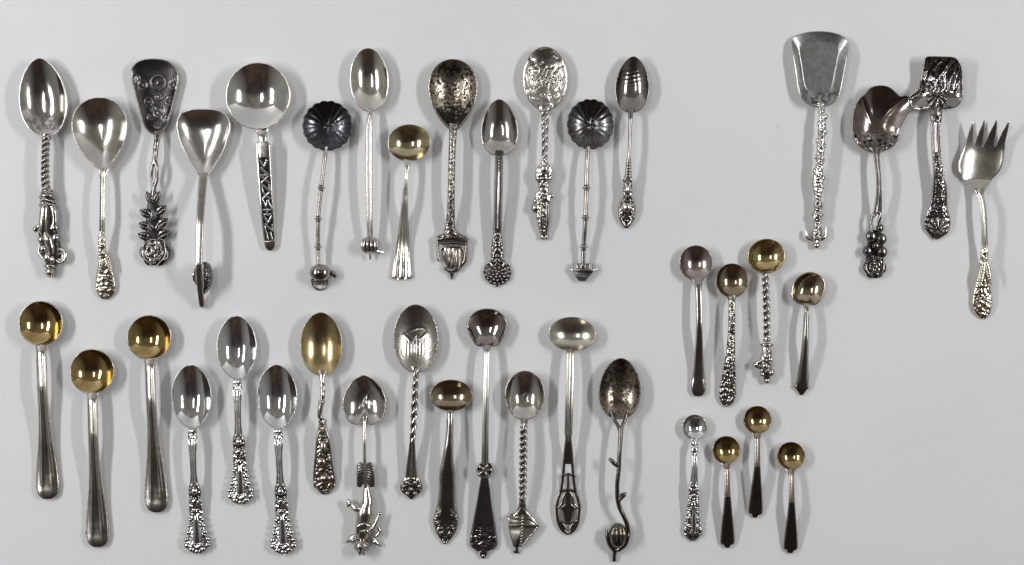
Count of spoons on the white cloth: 38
